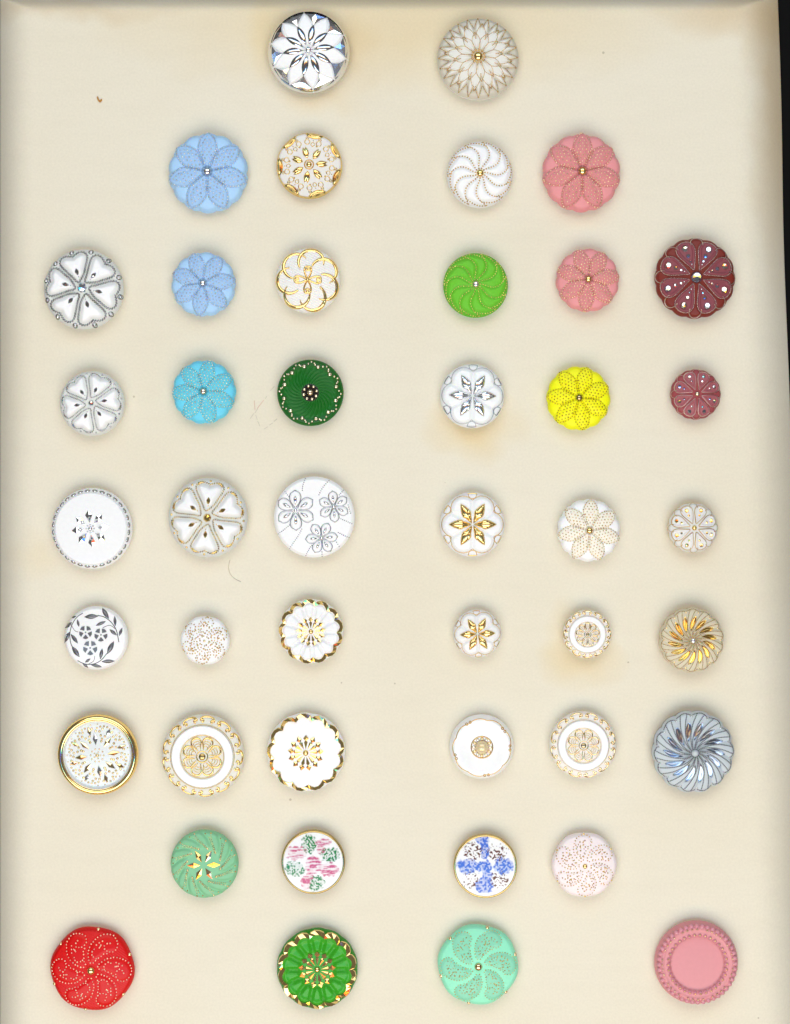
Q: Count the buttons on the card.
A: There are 44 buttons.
